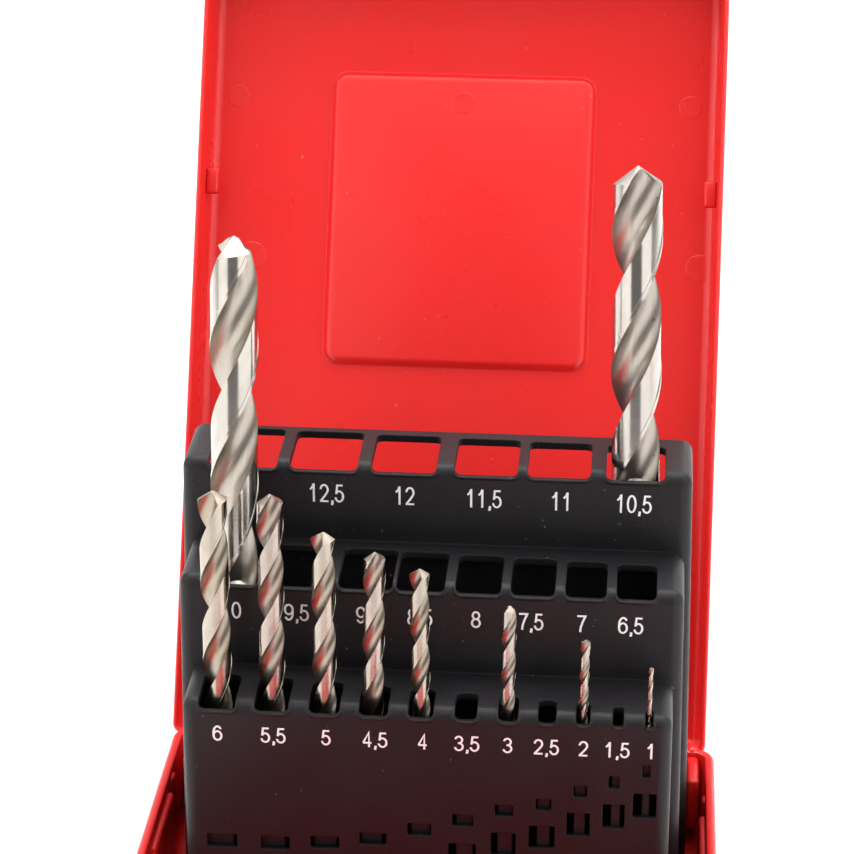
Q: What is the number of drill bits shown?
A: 10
